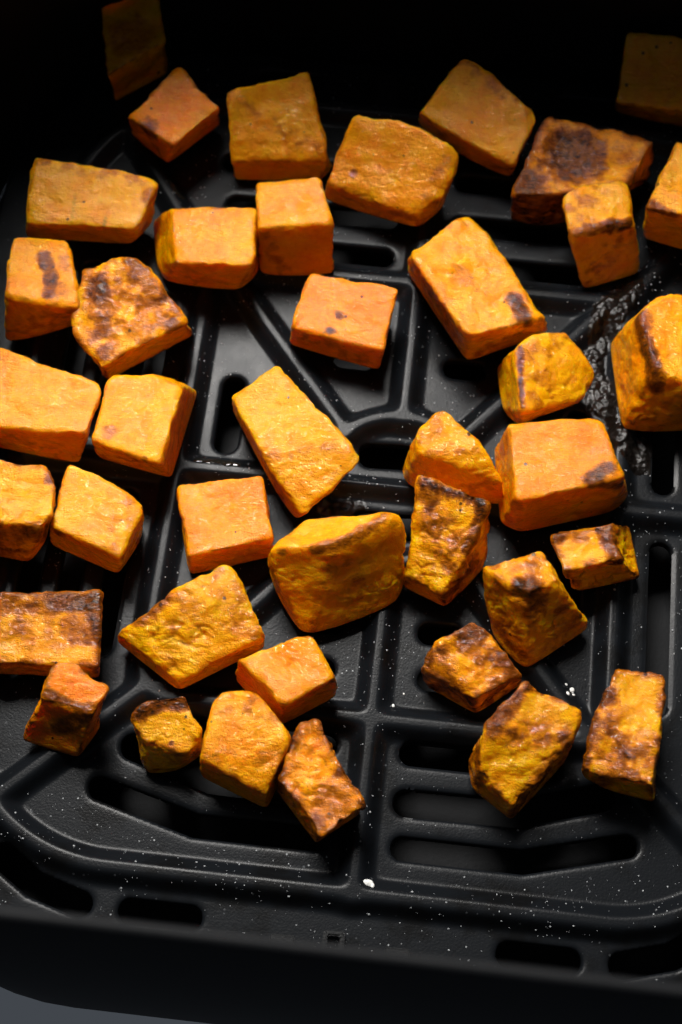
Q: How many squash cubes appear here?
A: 40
